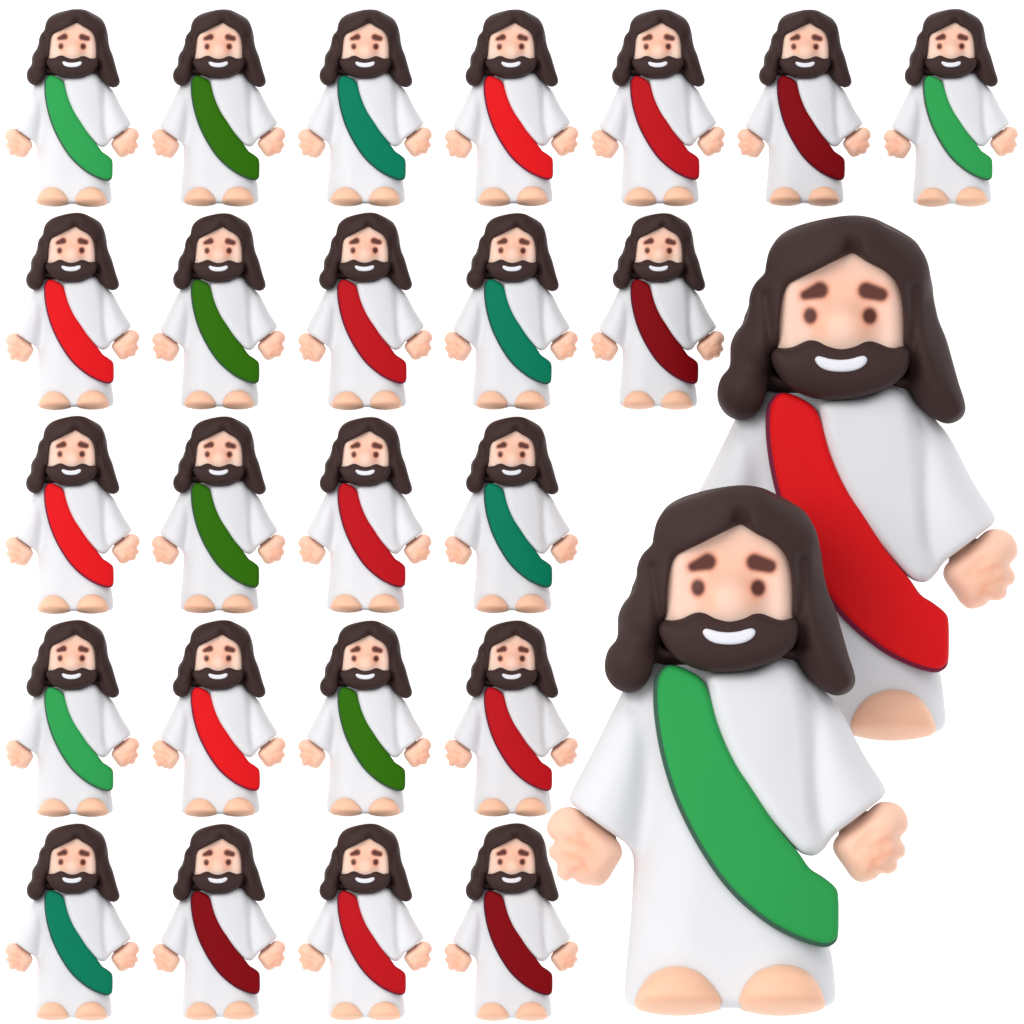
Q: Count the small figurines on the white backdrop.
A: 24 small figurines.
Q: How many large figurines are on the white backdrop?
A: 2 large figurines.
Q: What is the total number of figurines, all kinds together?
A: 26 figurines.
